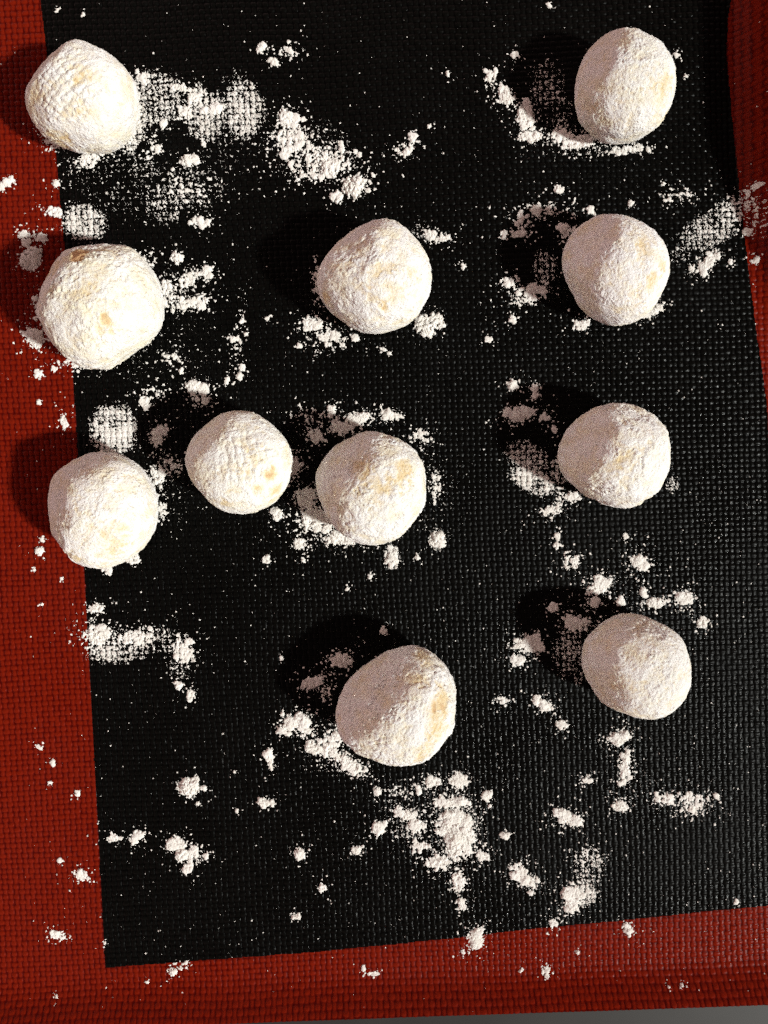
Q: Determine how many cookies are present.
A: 11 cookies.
